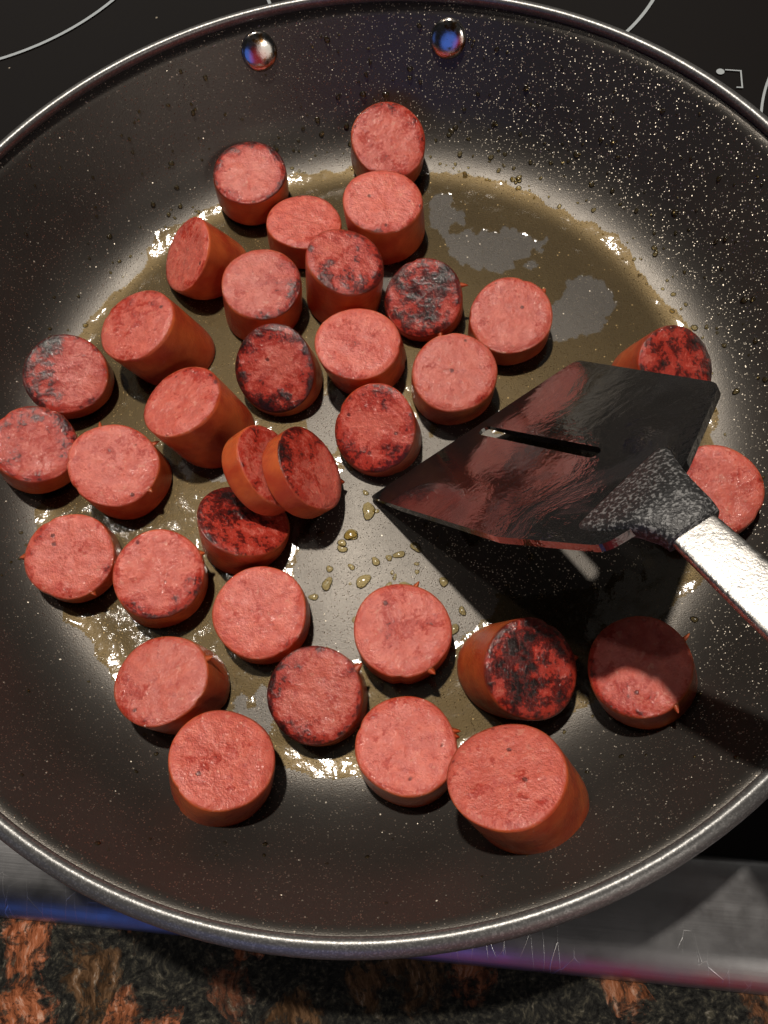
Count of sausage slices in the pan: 34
